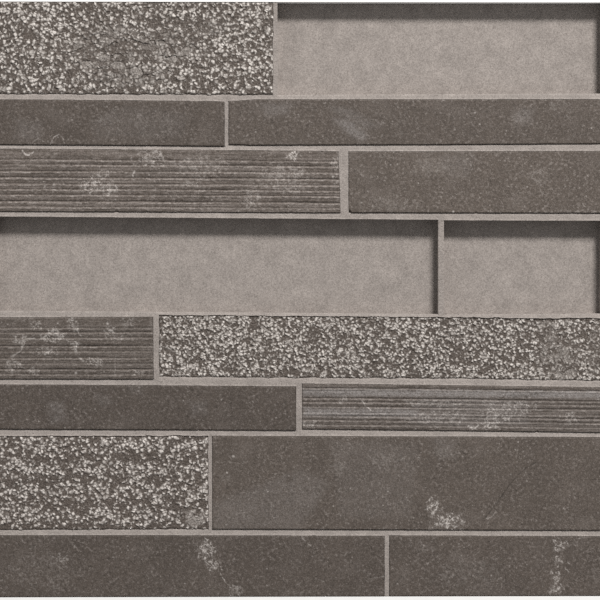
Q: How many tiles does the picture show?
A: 13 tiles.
